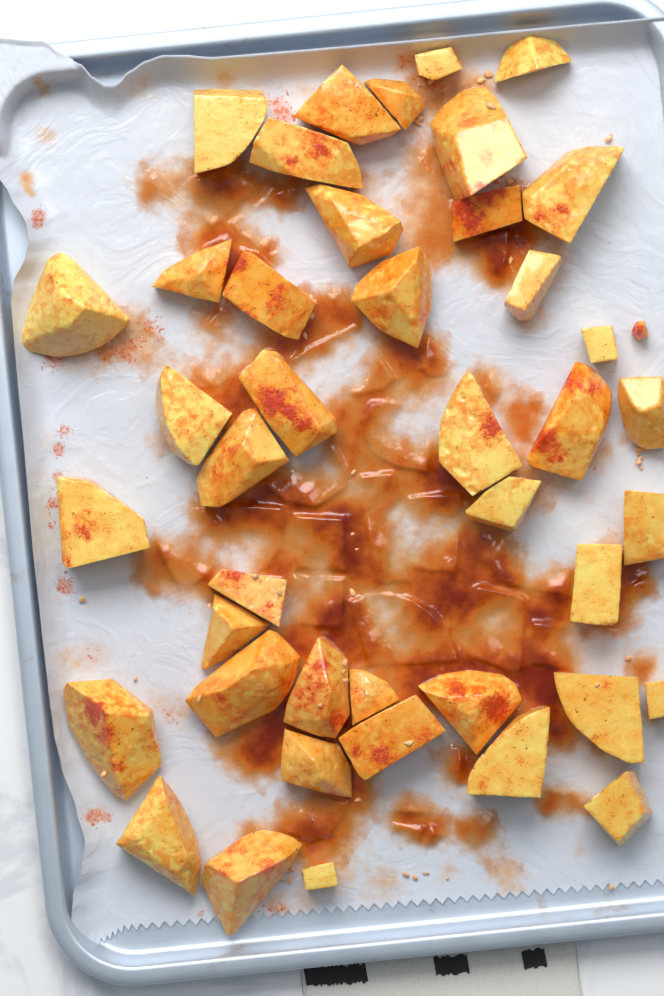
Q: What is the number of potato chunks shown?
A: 43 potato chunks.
